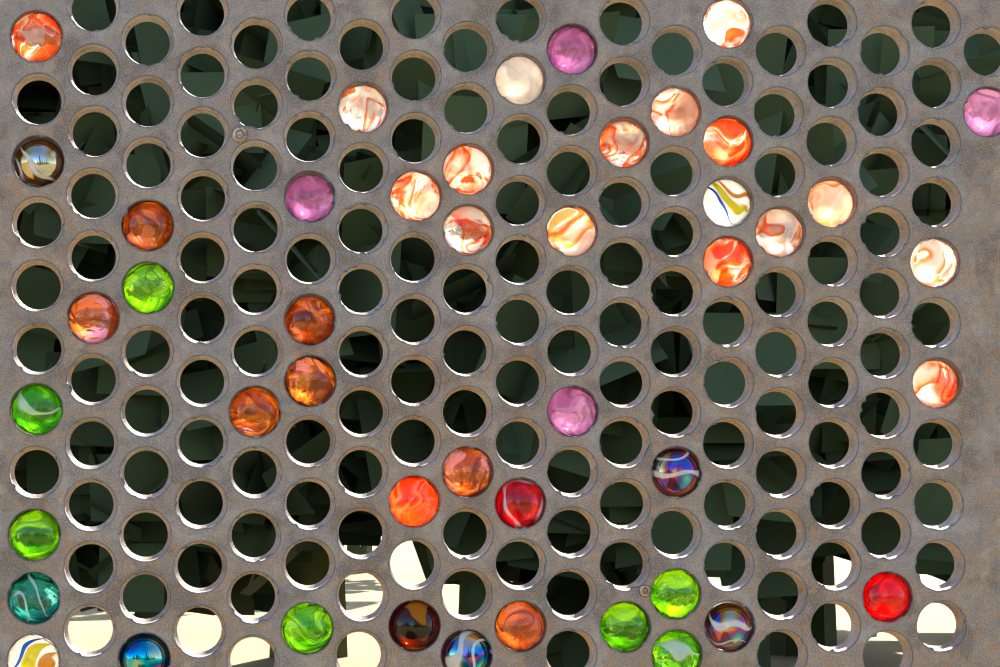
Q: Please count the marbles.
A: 46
